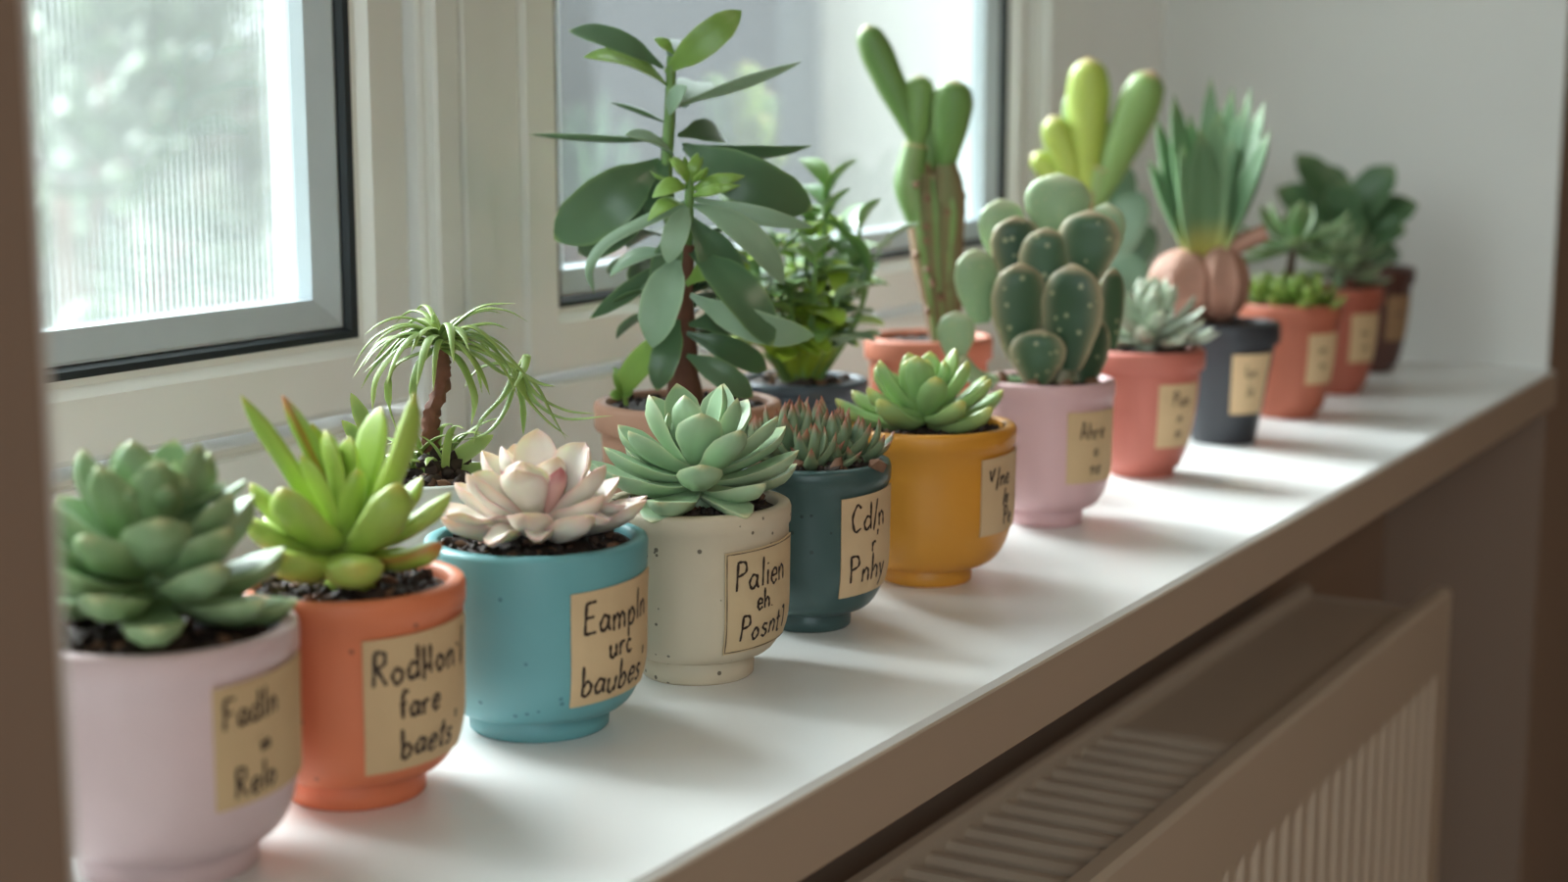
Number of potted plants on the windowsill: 17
